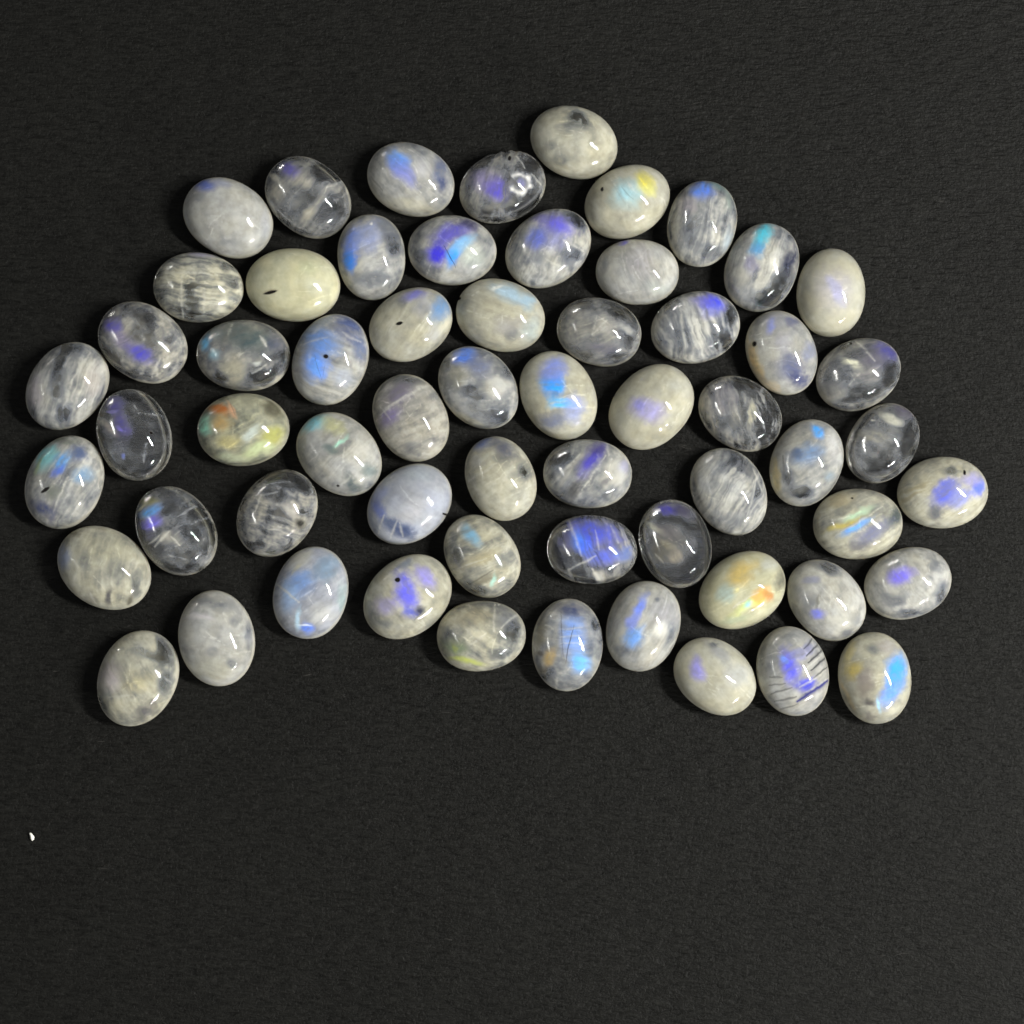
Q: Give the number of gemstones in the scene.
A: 61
